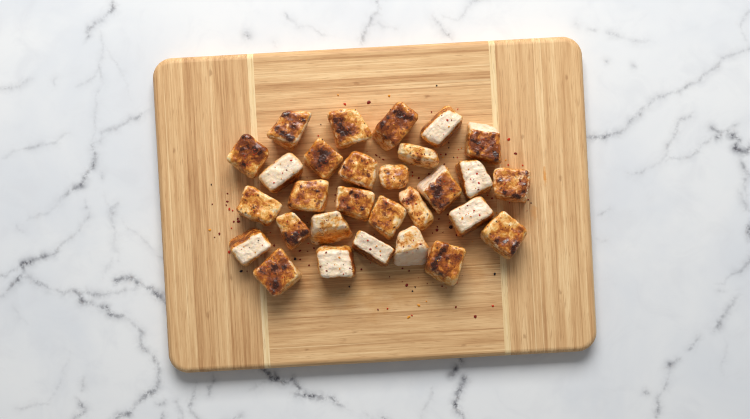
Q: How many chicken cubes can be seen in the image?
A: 29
